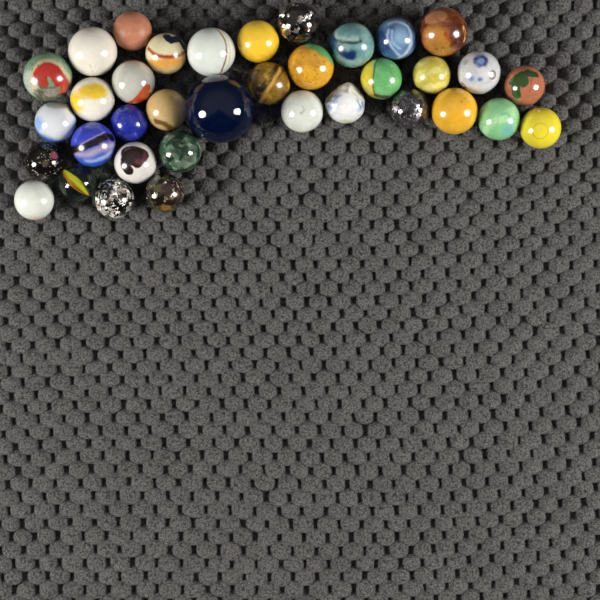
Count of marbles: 36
